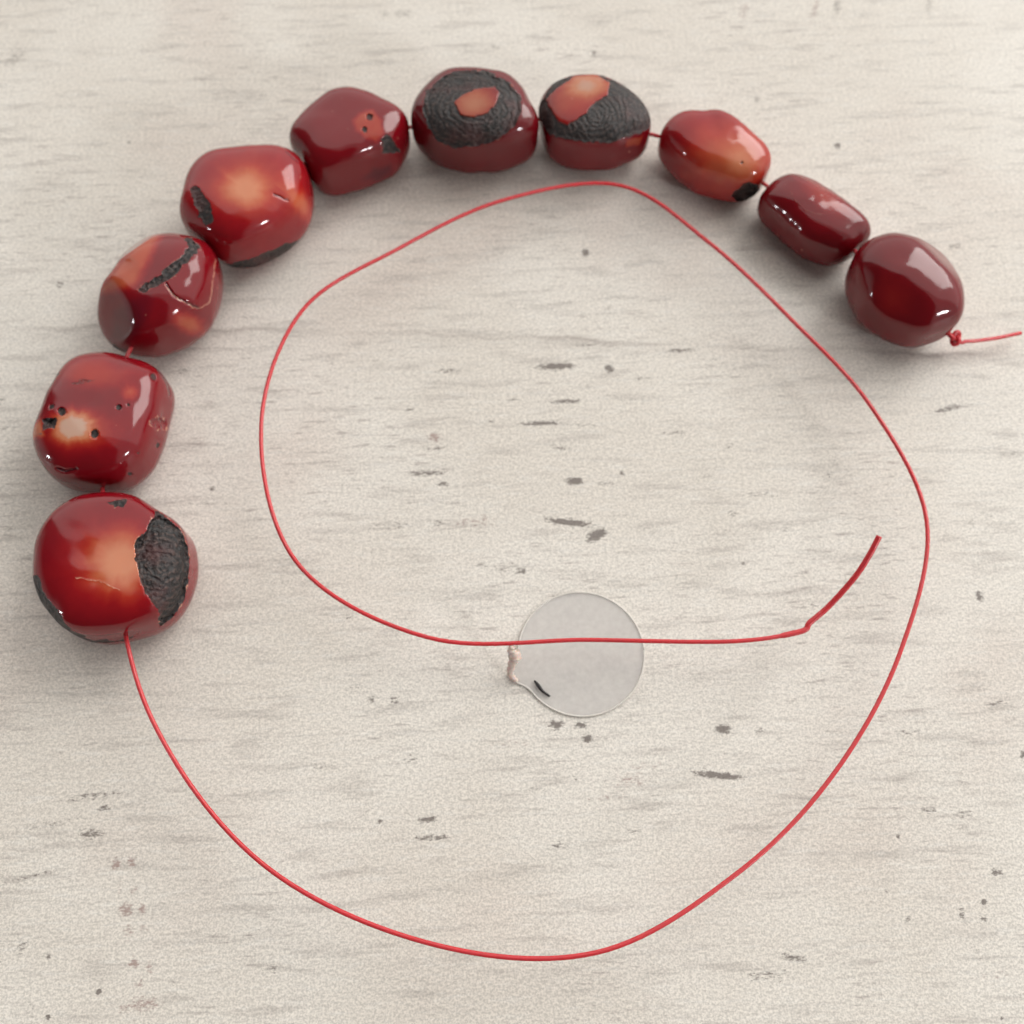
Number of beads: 10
